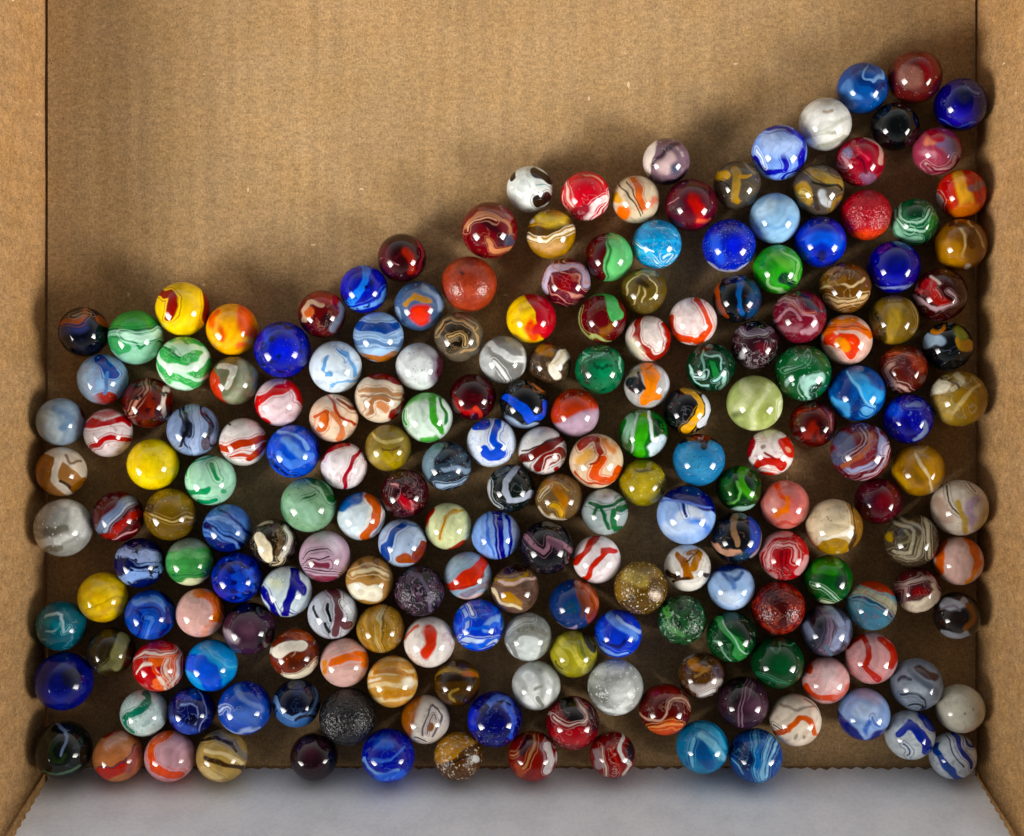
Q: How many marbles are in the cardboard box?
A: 200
